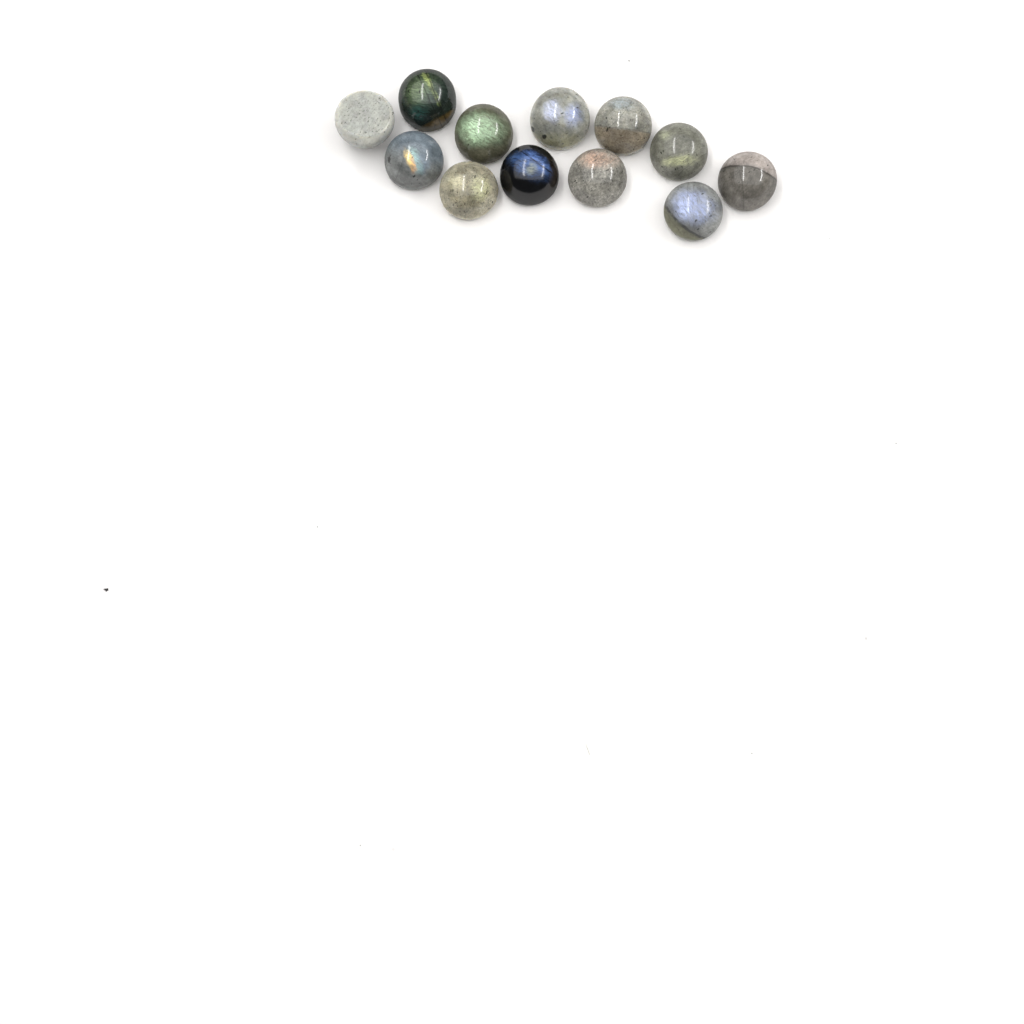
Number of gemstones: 12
